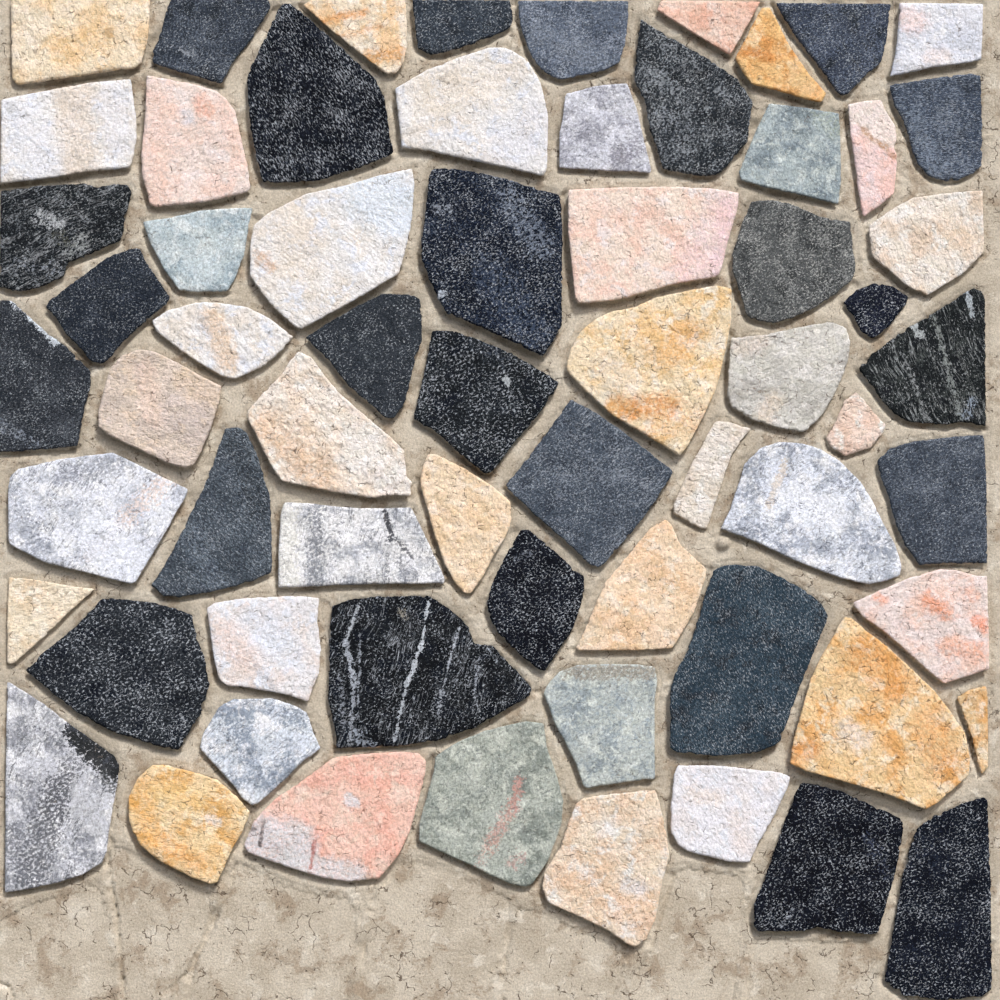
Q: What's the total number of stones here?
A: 65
